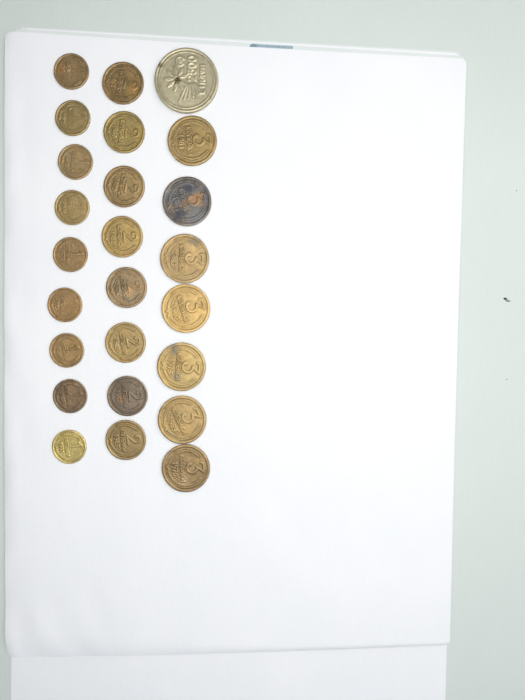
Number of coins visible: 25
